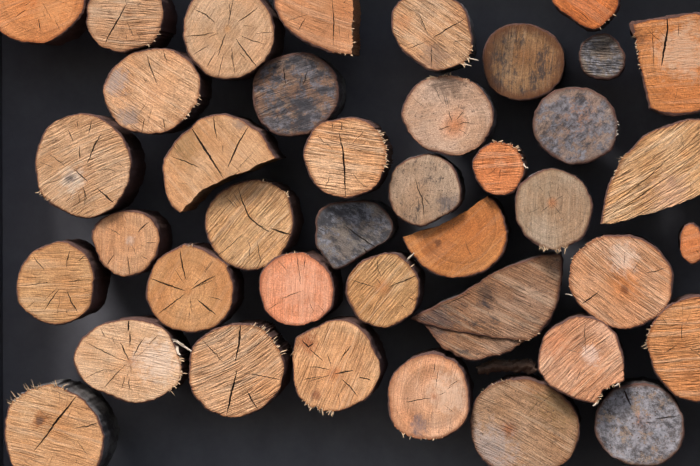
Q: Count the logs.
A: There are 40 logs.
